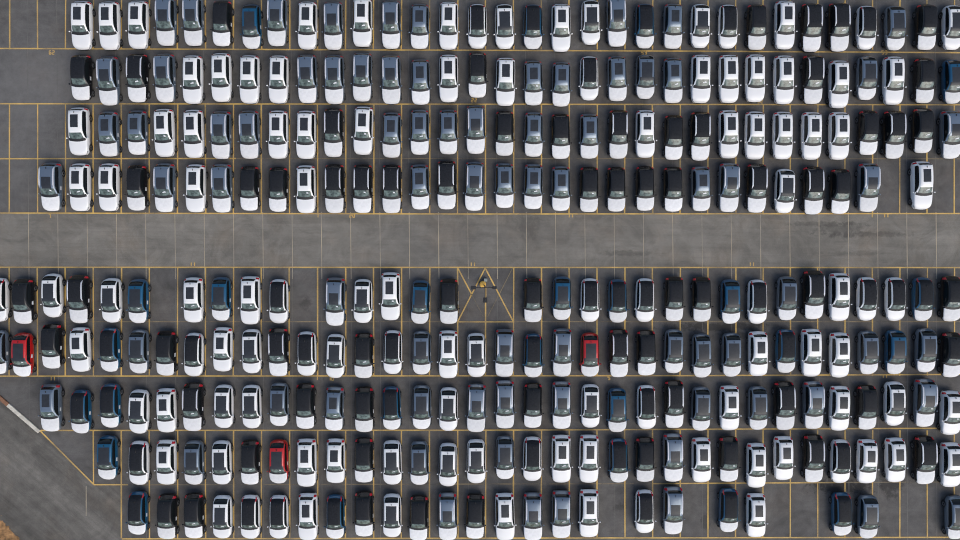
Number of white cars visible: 110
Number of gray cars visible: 77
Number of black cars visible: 66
